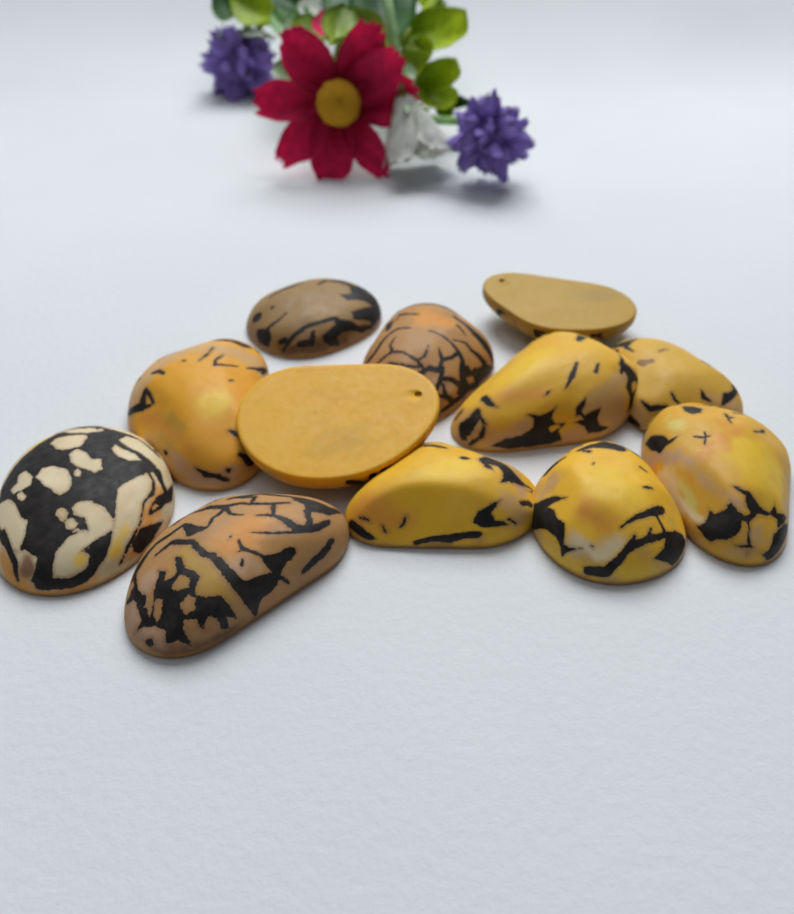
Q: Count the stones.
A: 12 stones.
